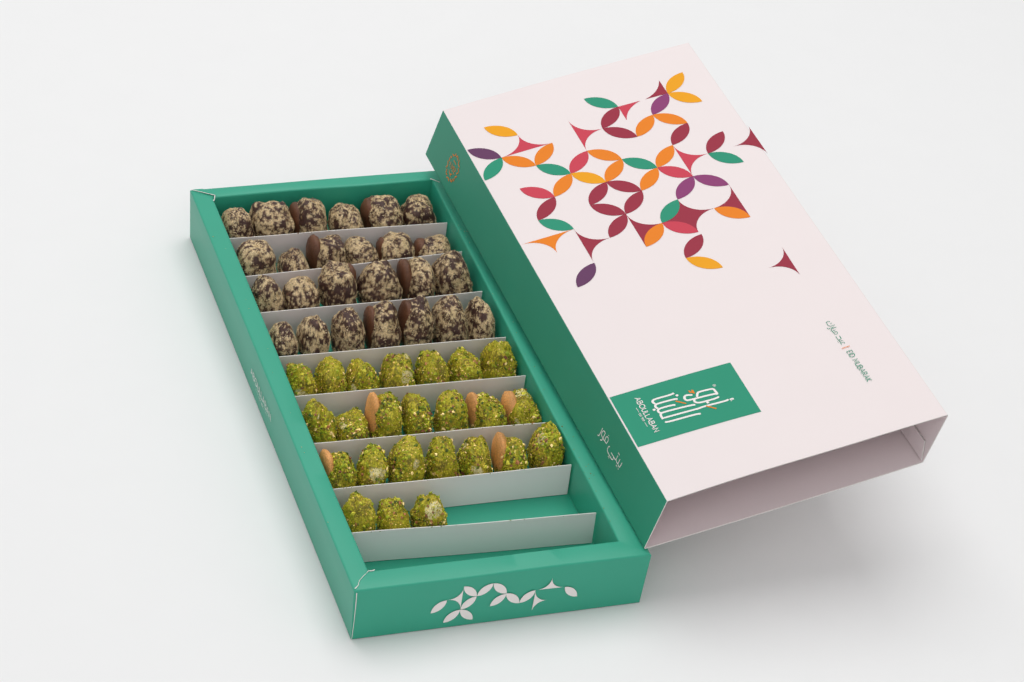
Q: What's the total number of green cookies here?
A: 24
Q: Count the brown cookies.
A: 25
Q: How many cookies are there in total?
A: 49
